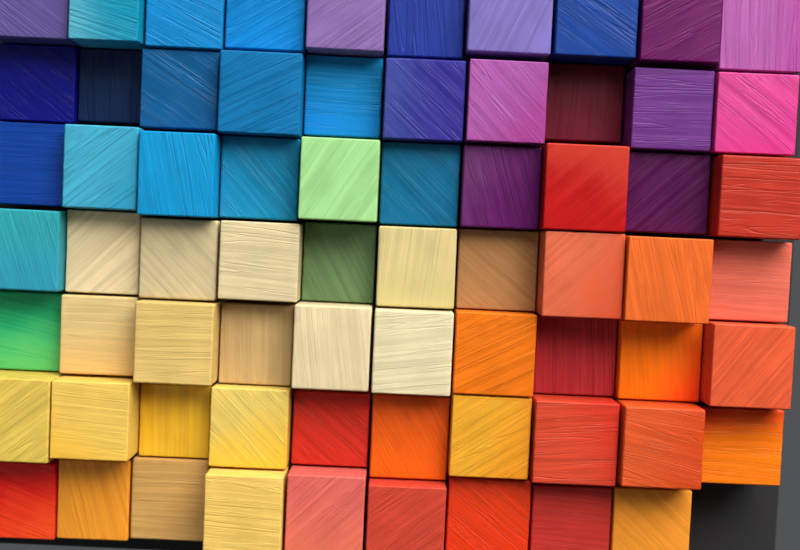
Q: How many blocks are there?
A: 69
